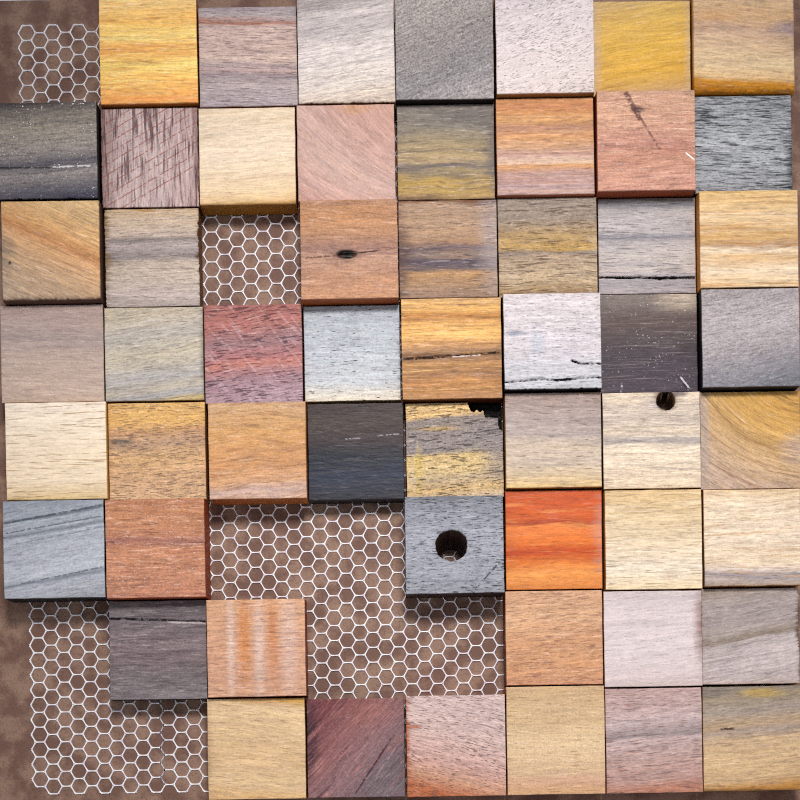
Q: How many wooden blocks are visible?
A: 55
